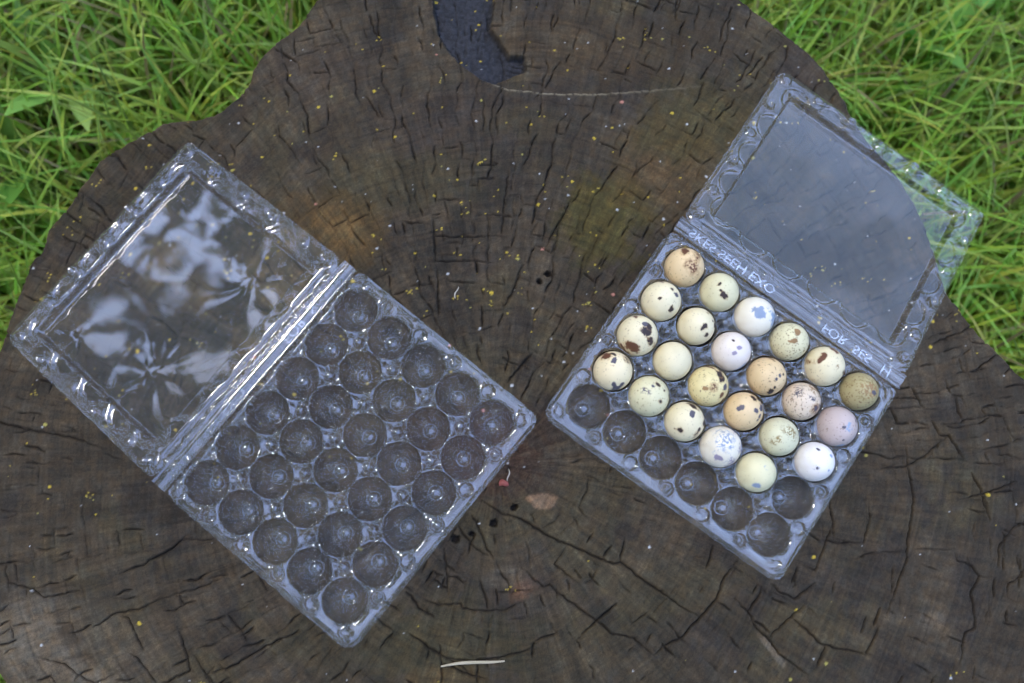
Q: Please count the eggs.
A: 23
